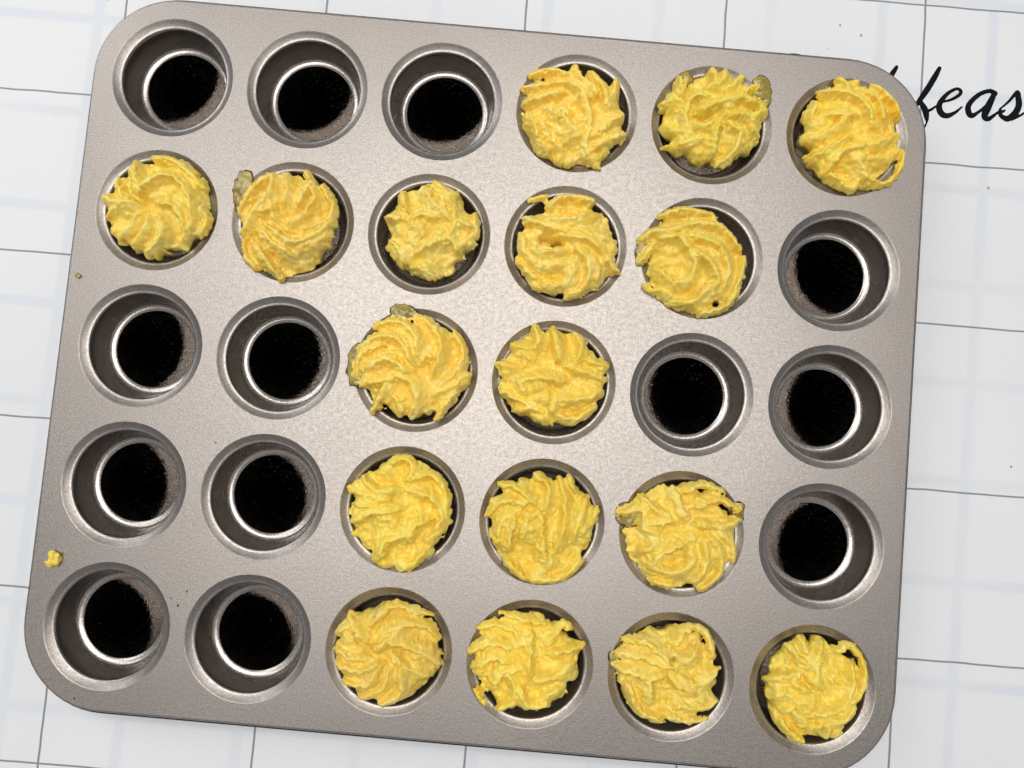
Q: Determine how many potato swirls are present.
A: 17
